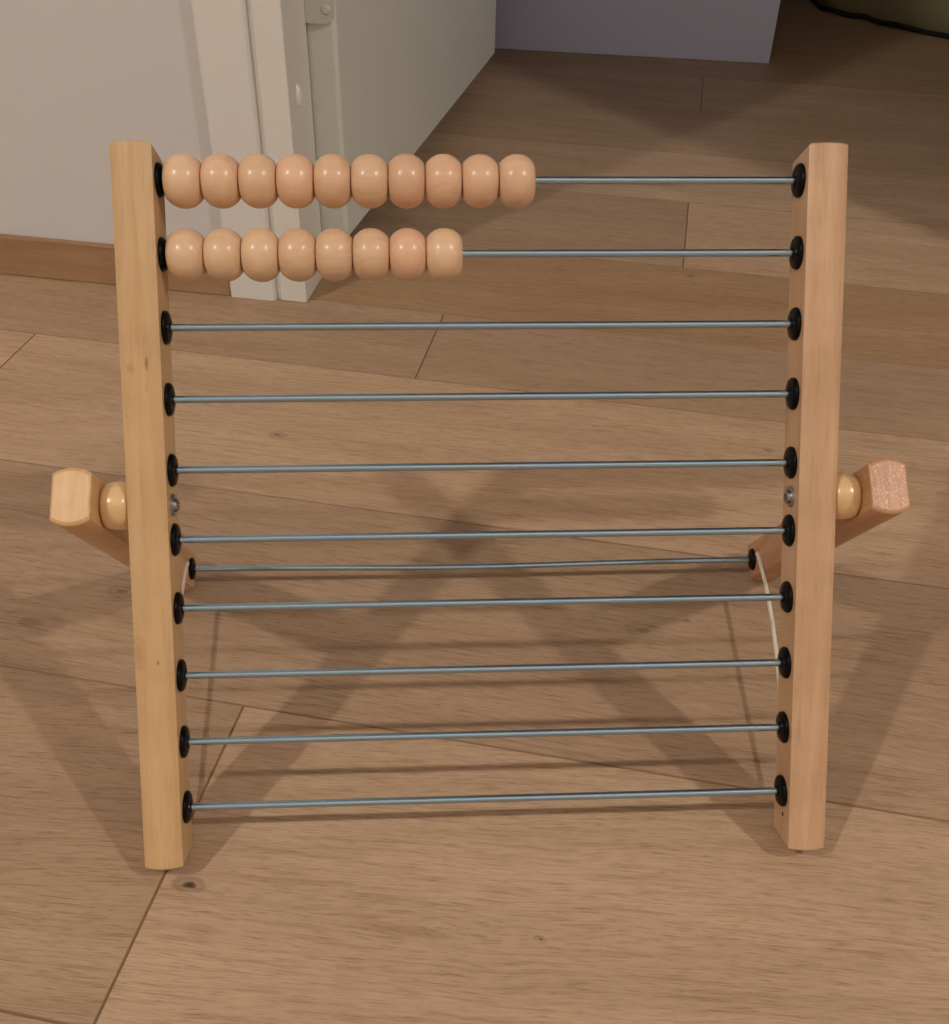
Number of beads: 18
